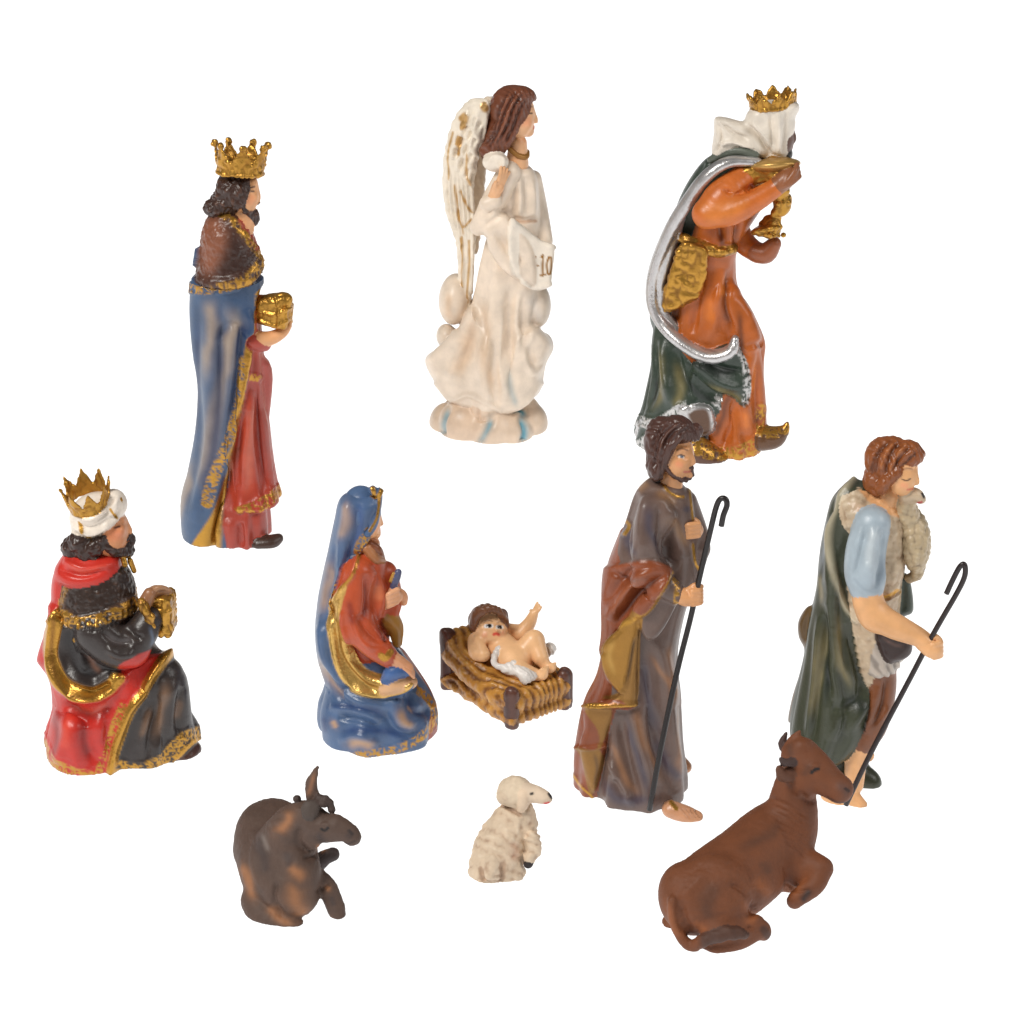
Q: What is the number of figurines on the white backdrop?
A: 11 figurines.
